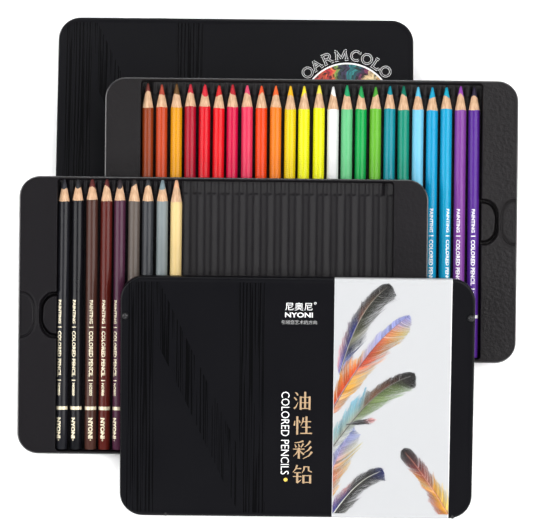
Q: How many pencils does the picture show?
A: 33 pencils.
